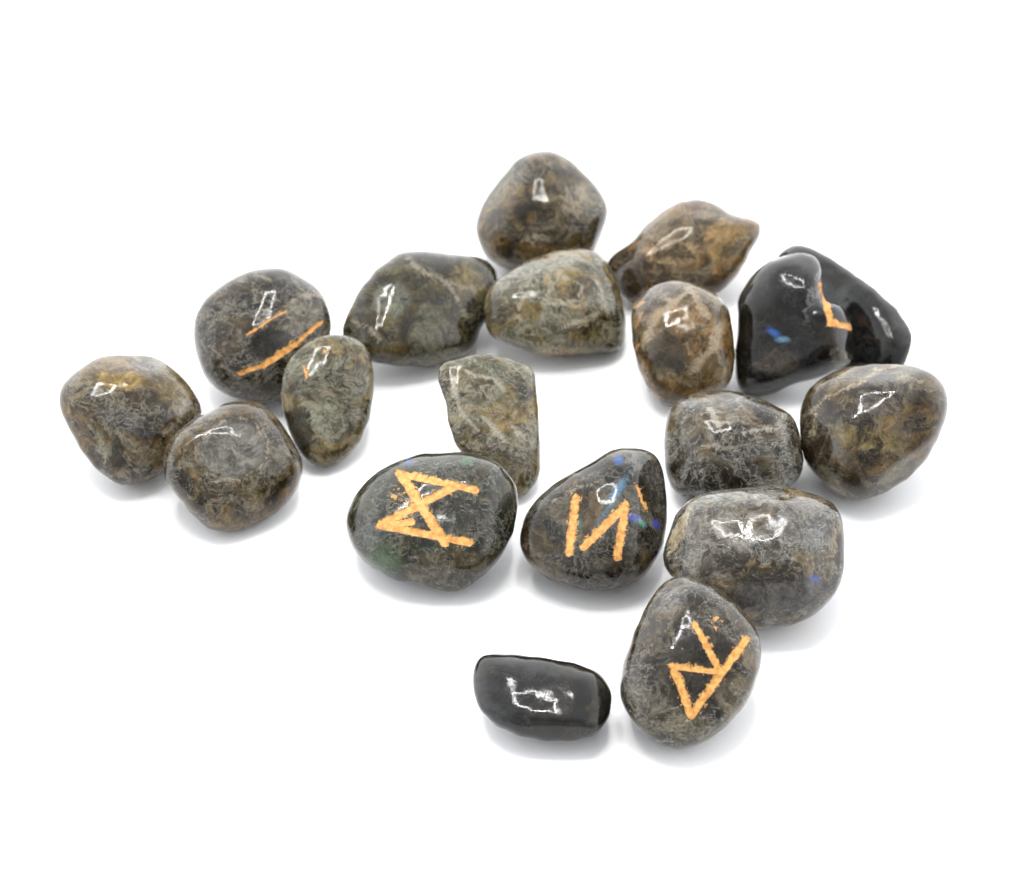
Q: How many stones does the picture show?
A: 19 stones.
